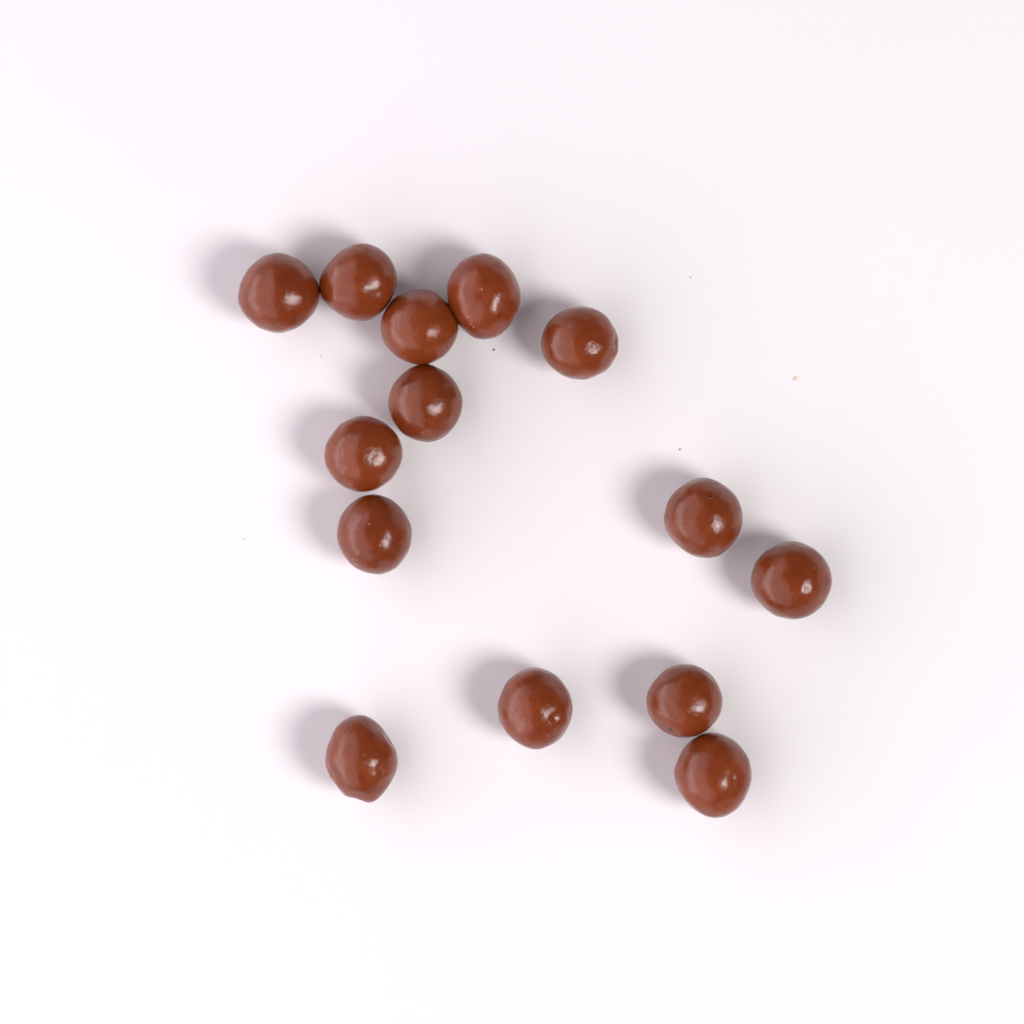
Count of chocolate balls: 14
